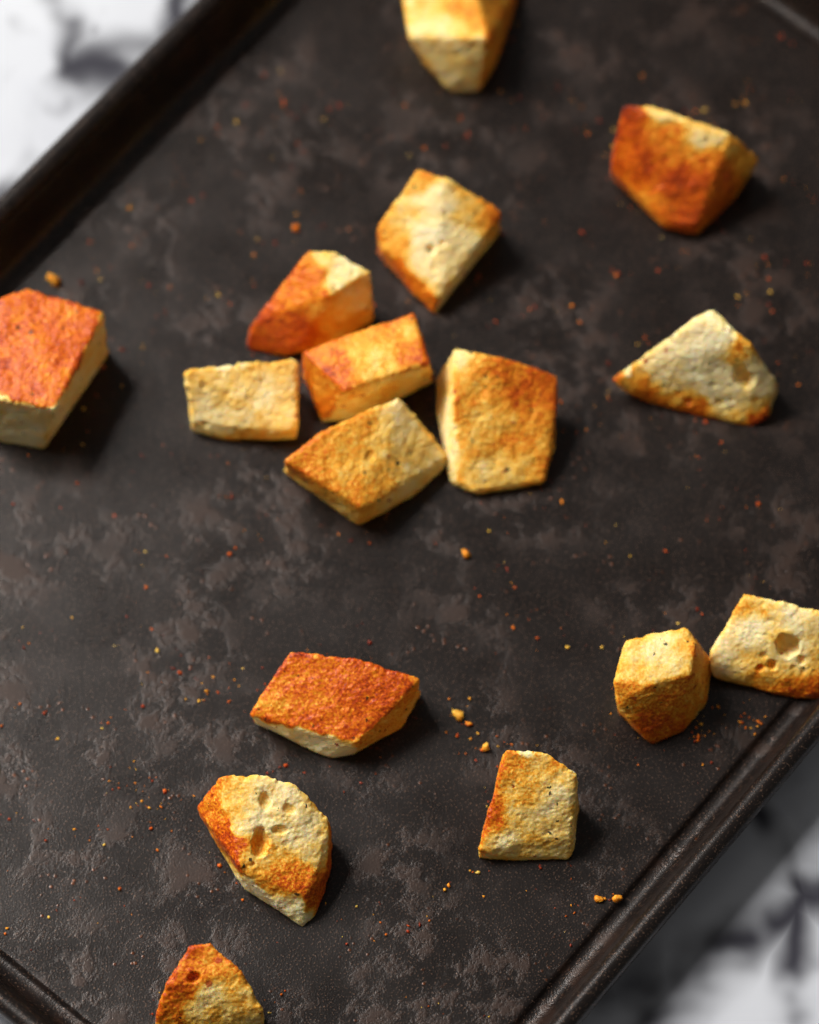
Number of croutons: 16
